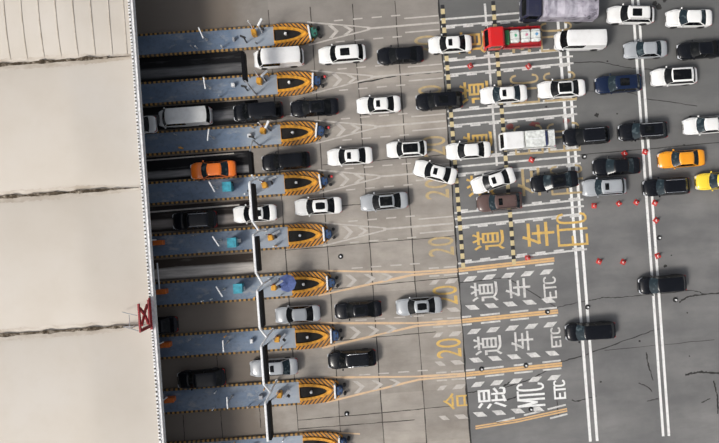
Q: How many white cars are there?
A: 17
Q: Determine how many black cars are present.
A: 18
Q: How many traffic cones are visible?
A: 14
